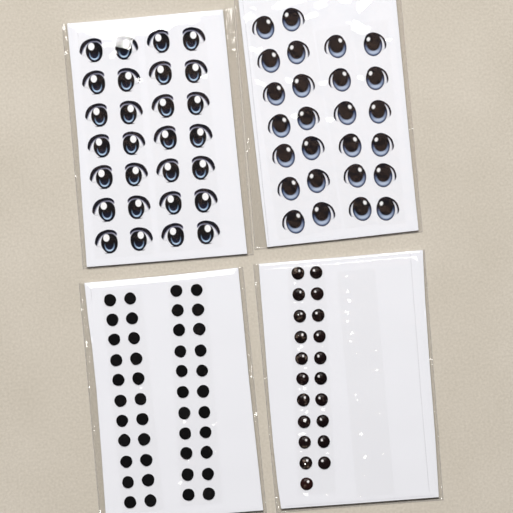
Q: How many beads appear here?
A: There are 21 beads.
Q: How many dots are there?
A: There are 44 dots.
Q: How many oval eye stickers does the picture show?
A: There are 28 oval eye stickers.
